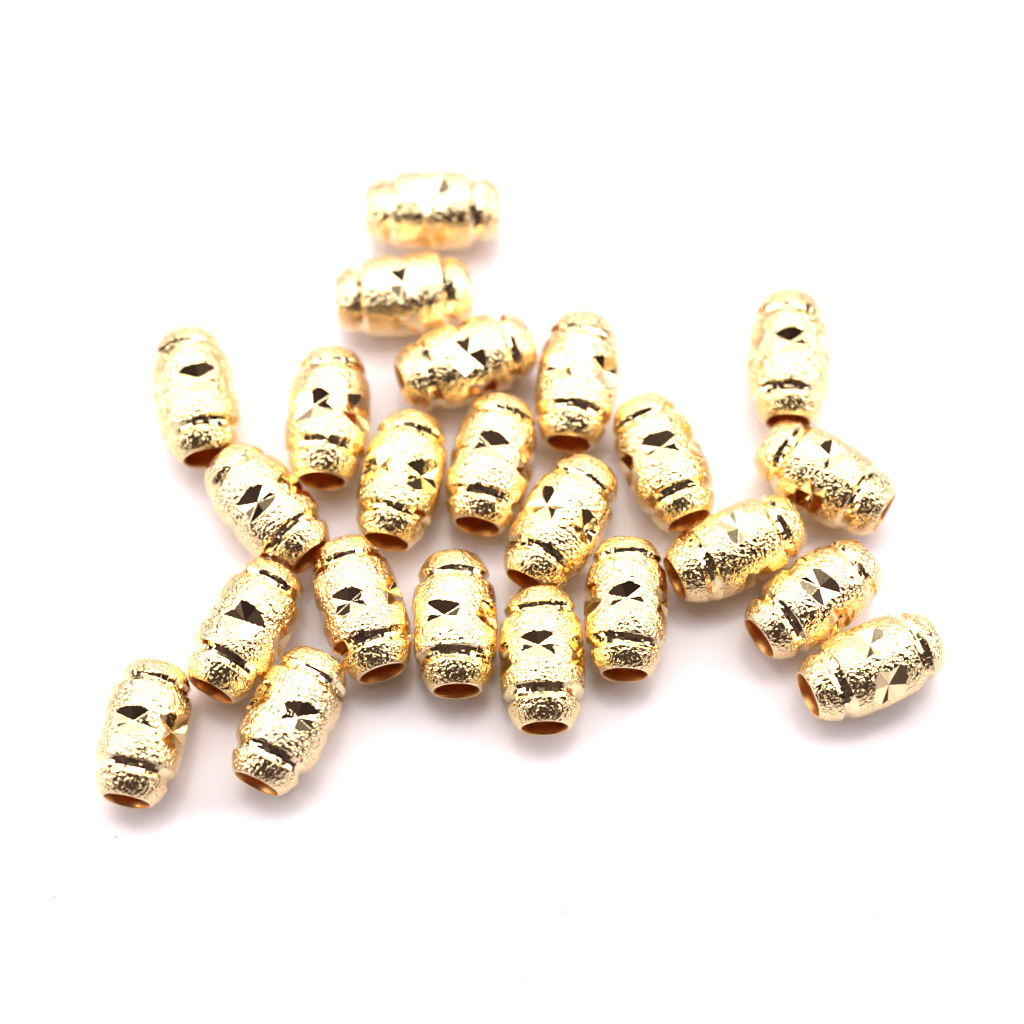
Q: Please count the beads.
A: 23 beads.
